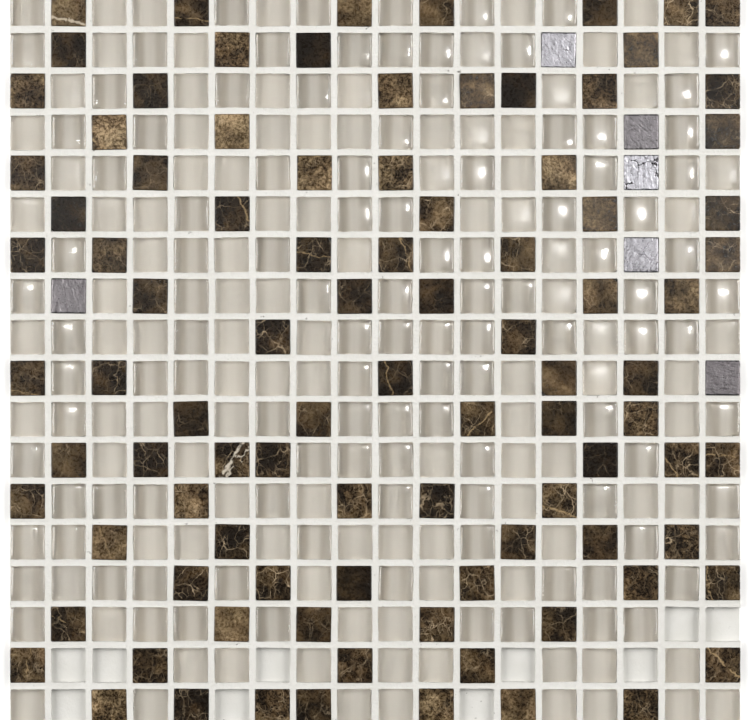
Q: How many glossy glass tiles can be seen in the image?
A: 109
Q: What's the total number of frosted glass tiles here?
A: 105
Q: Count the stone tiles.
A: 94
